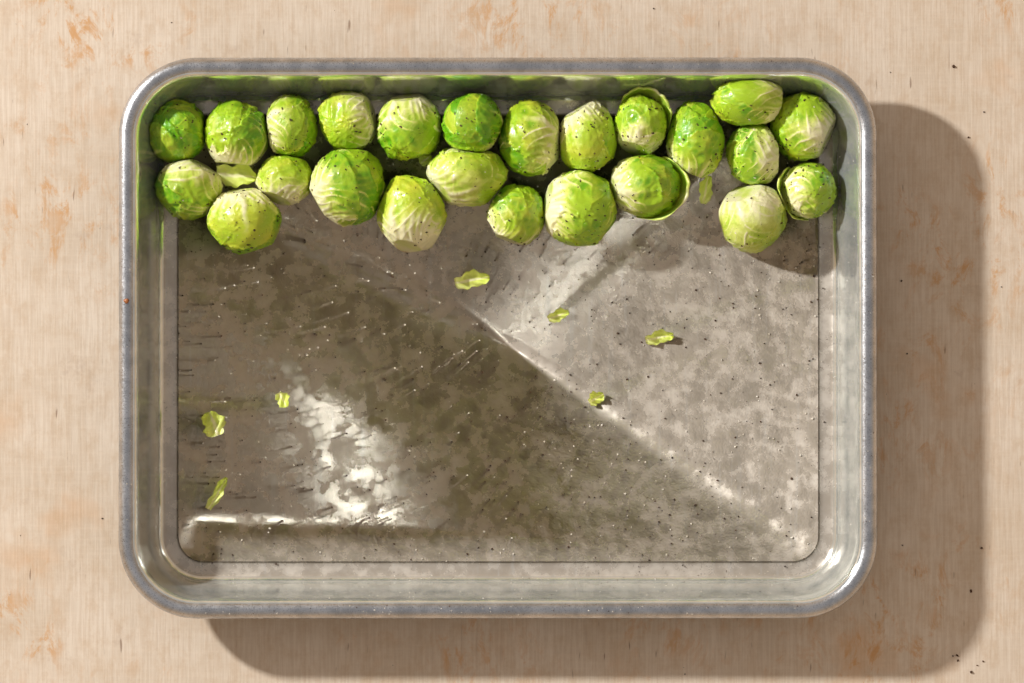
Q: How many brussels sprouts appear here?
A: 24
